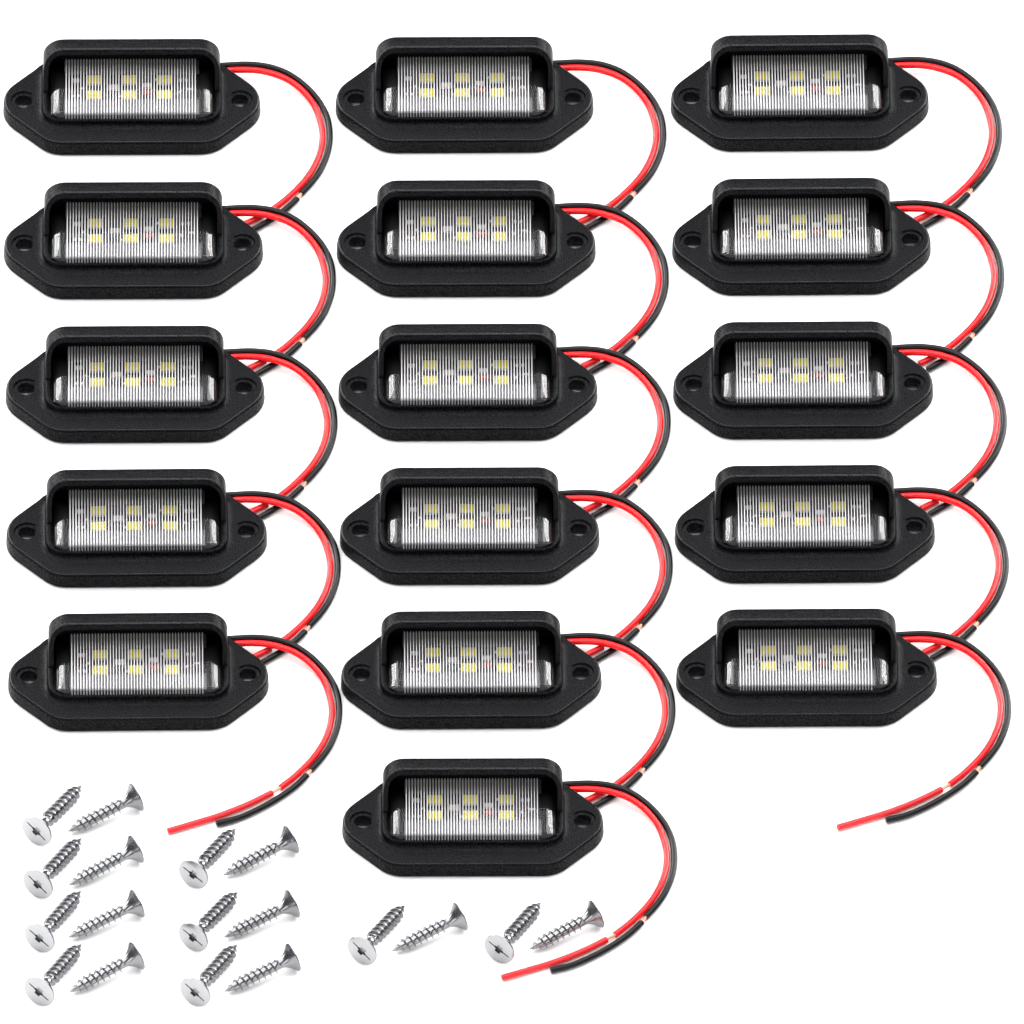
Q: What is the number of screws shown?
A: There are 18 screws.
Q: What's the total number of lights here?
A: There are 16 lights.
